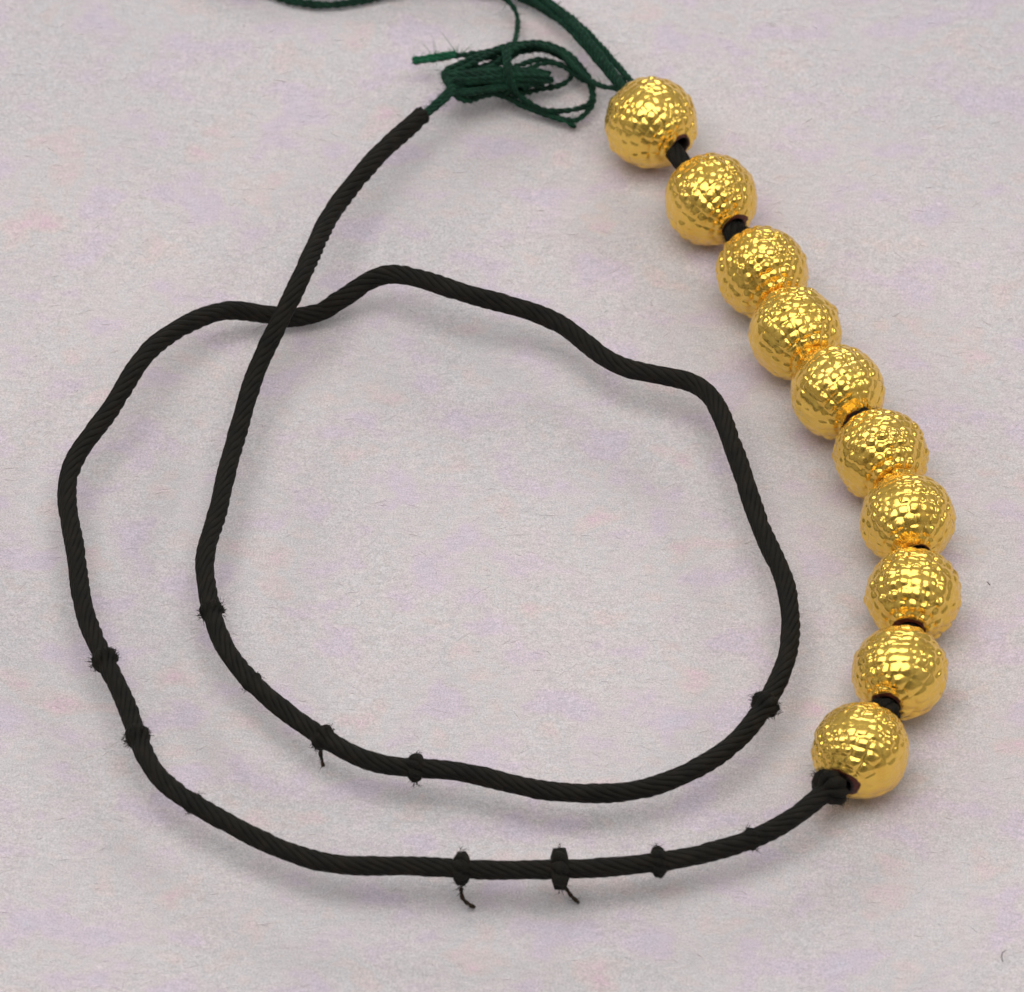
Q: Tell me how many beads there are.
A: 10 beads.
